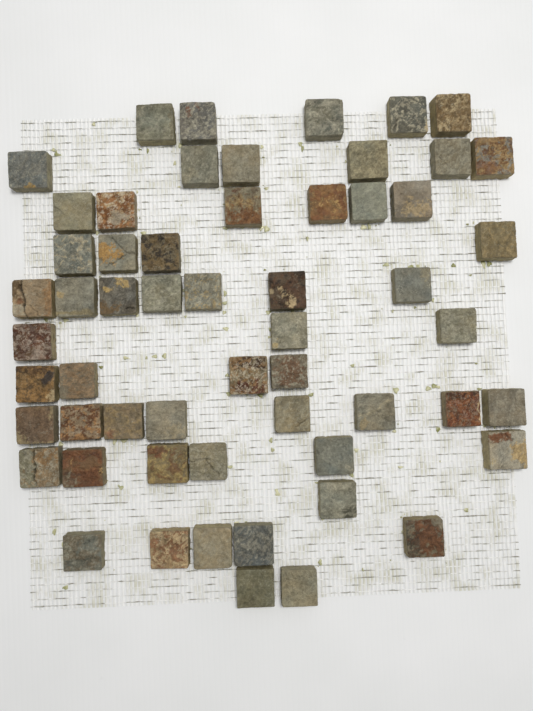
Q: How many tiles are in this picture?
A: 57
